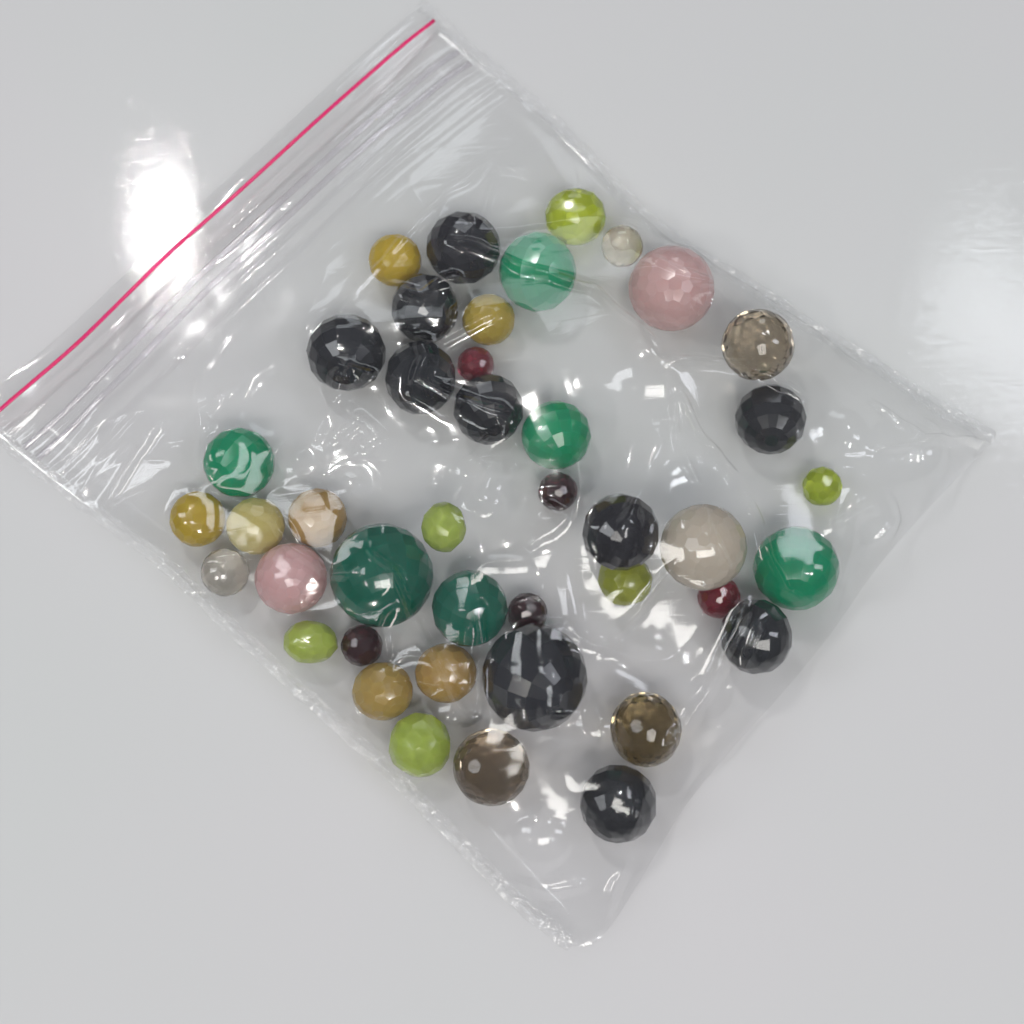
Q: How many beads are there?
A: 42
